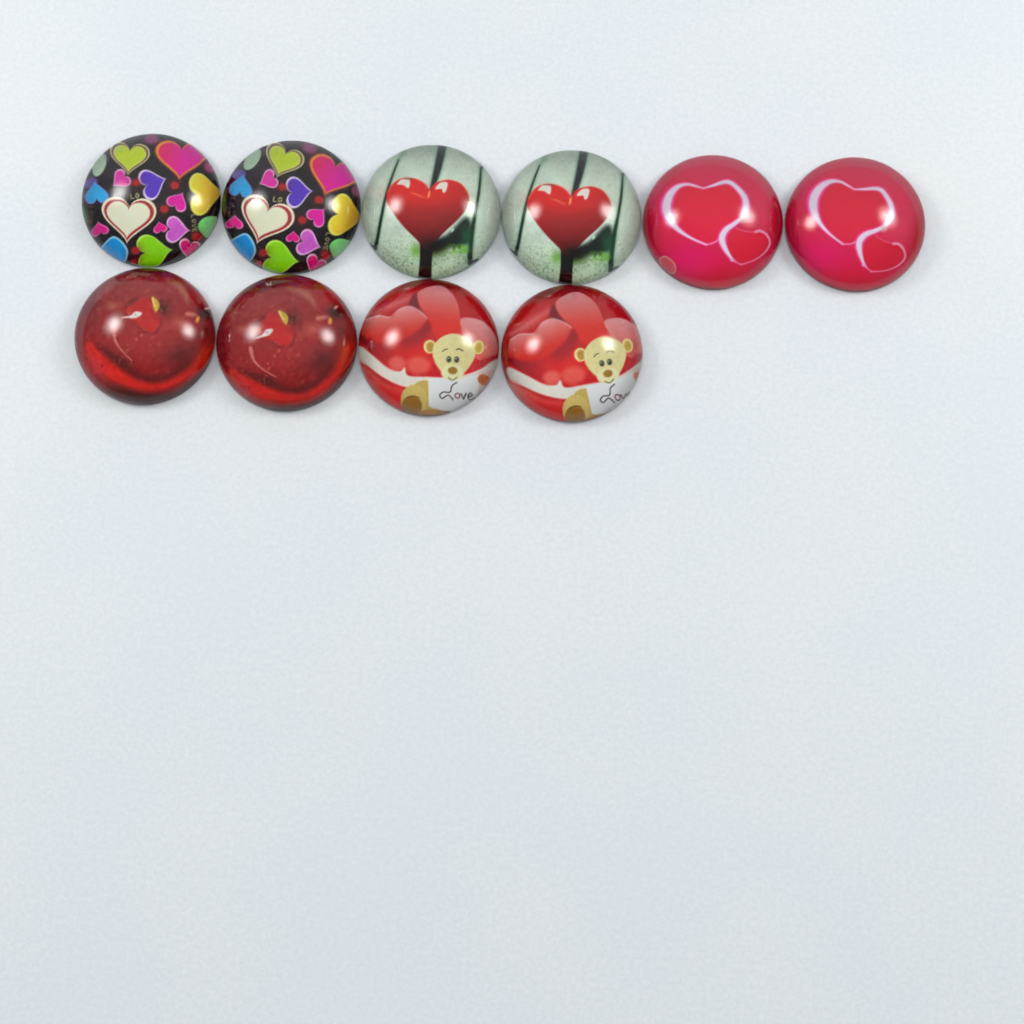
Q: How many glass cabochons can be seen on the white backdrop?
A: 10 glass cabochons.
